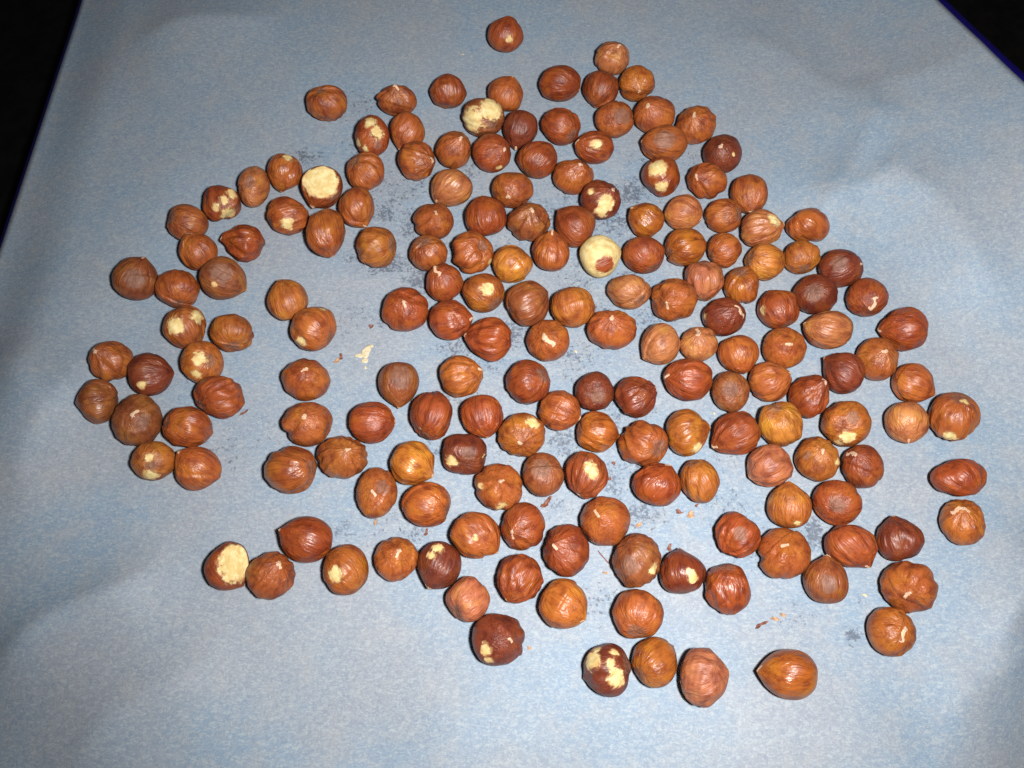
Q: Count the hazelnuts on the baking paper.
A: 176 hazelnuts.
